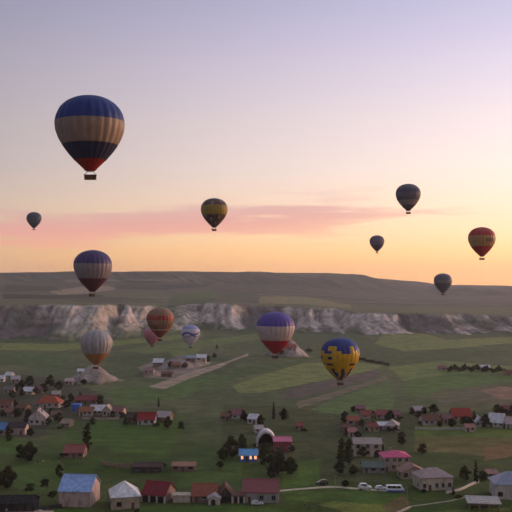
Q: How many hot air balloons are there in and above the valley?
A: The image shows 14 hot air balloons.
